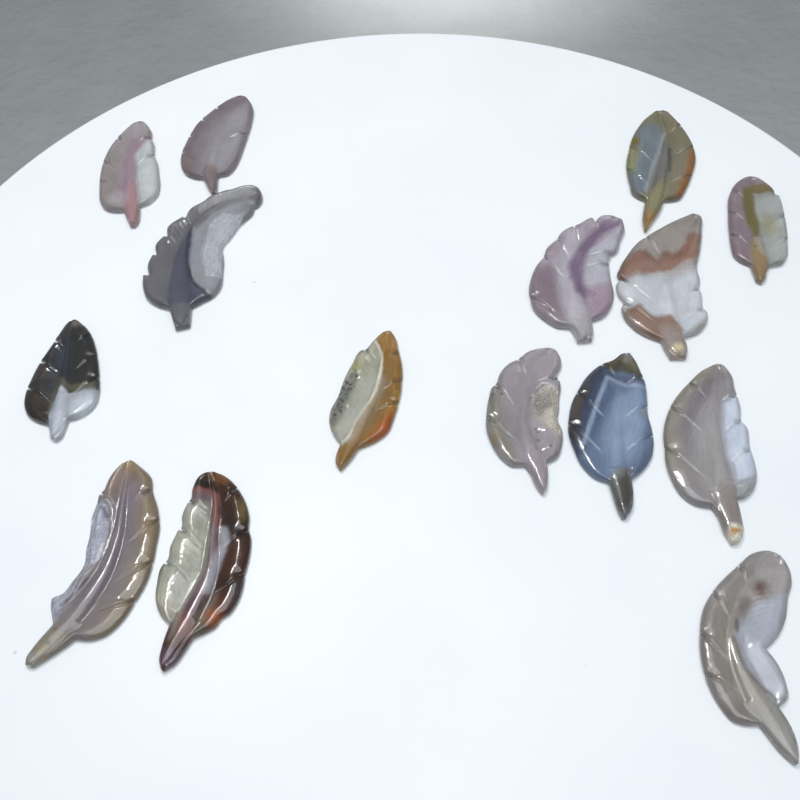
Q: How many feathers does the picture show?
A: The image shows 15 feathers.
